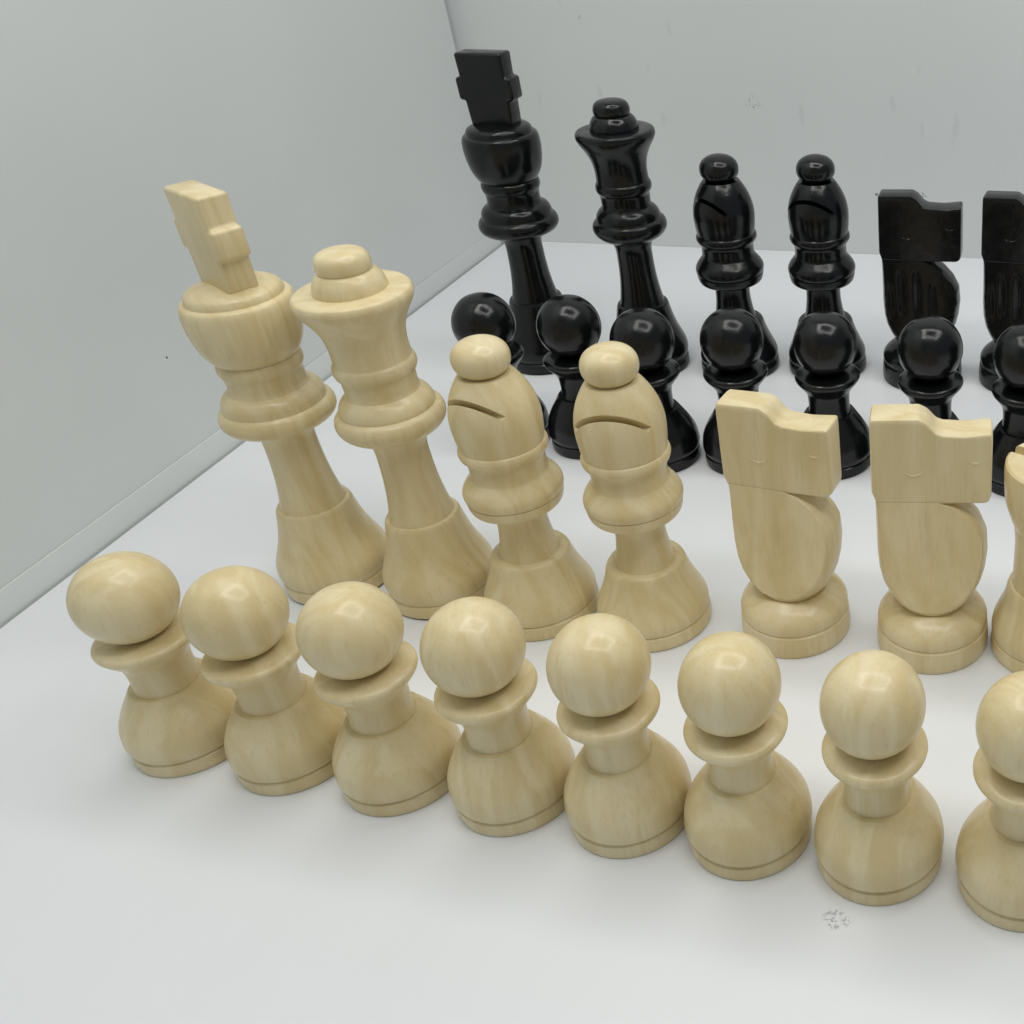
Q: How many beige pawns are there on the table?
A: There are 8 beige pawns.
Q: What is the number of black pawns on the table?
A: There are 7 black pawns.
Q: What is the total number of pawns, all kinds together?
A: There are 15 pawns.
